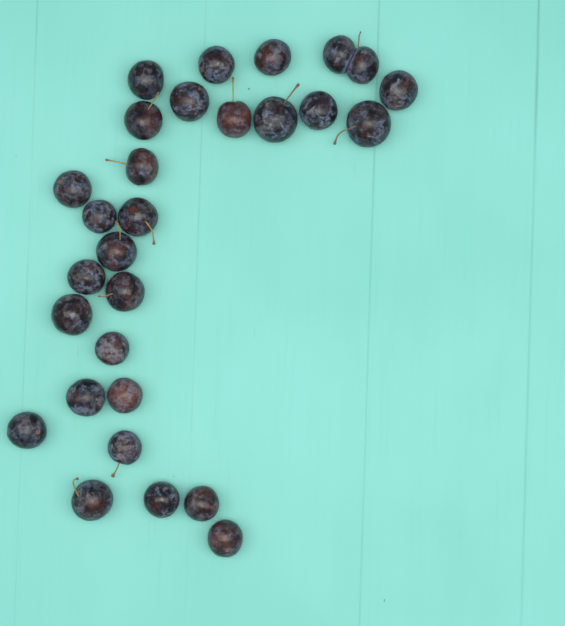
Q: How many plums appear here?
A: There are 29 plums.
